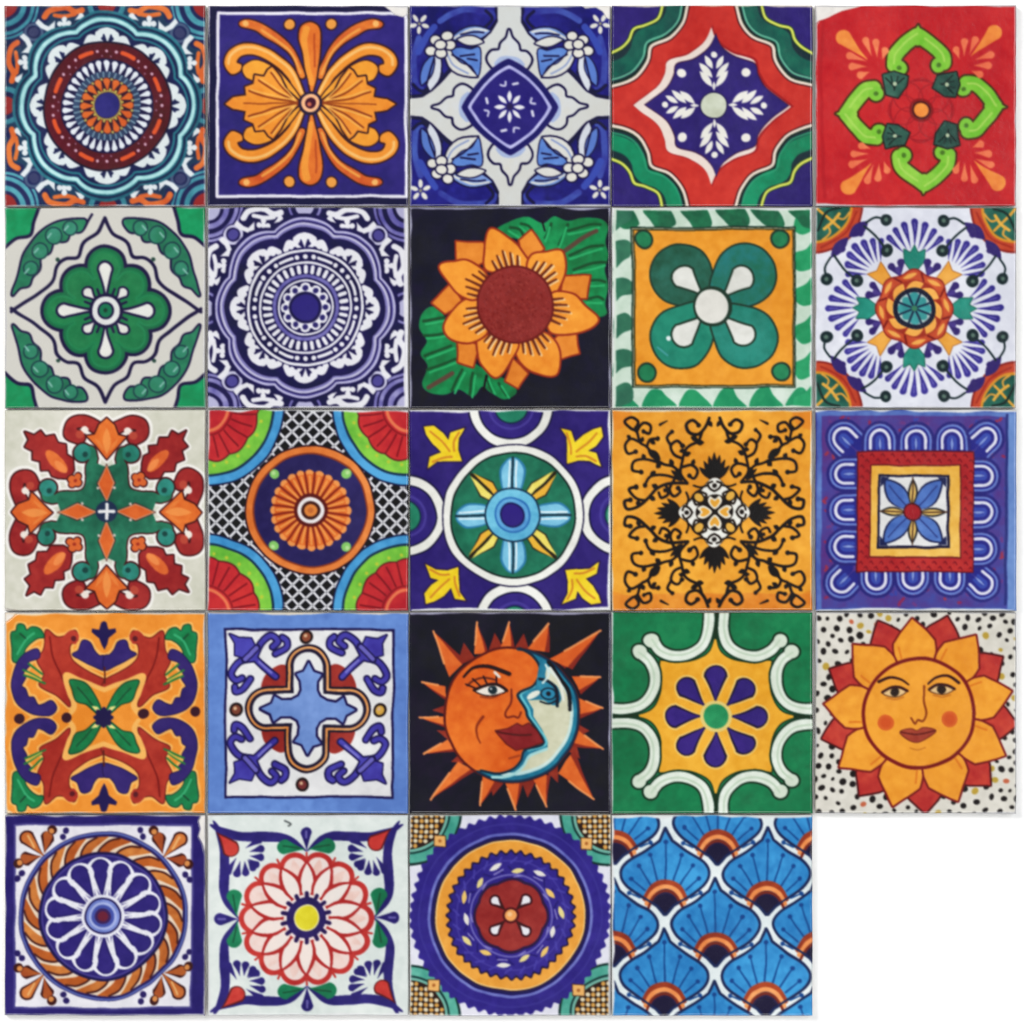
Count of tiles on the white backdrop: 24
